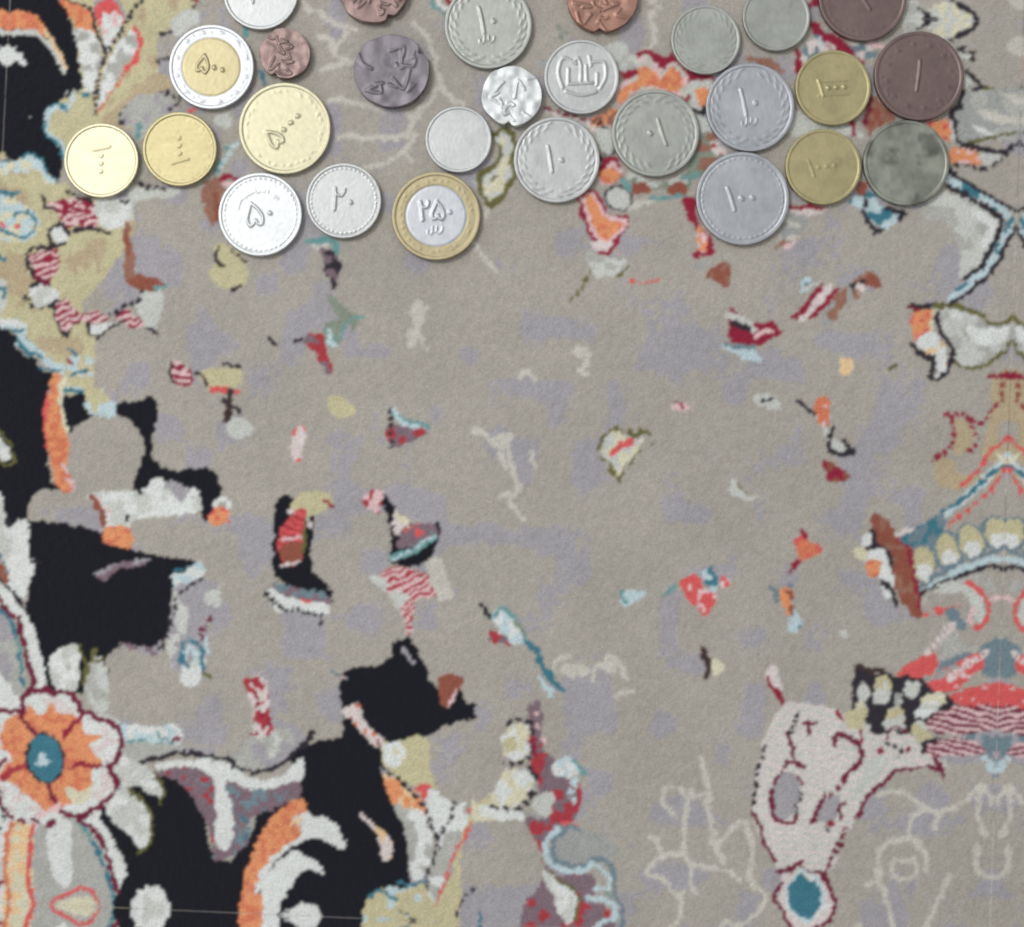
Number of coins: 27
